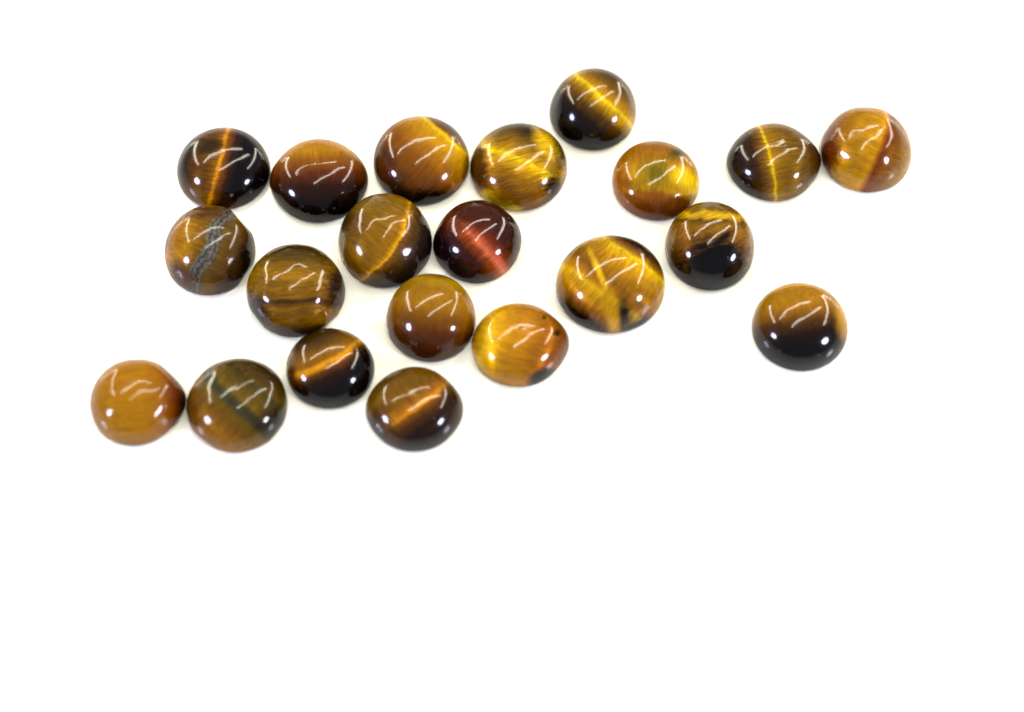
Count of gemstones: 21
